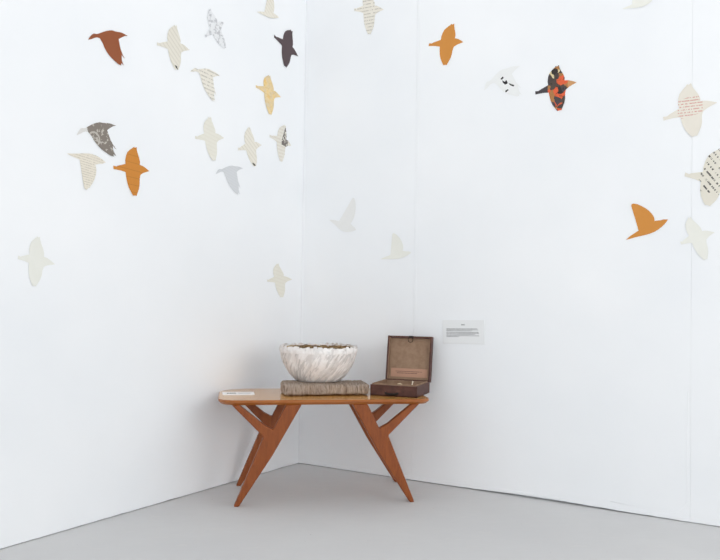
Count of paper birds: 27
